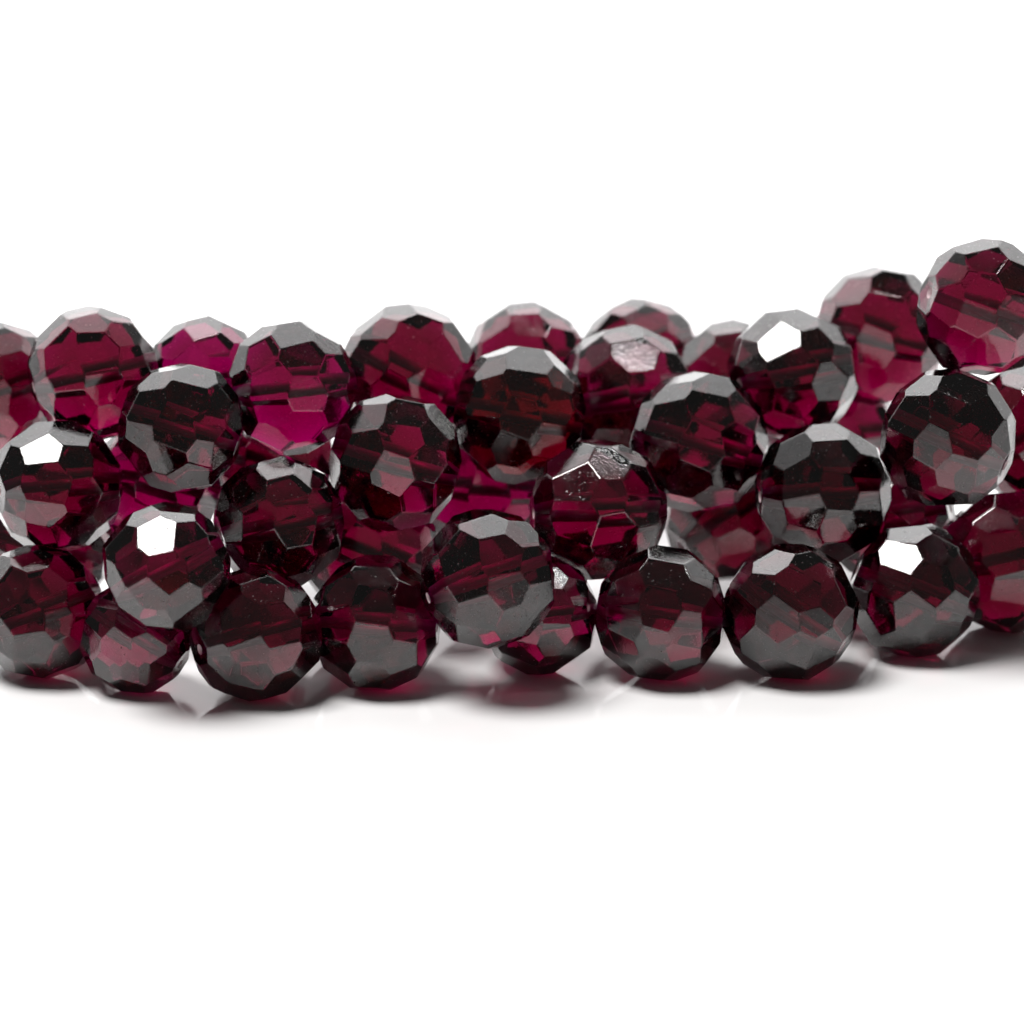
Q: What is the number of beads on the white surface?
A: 41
